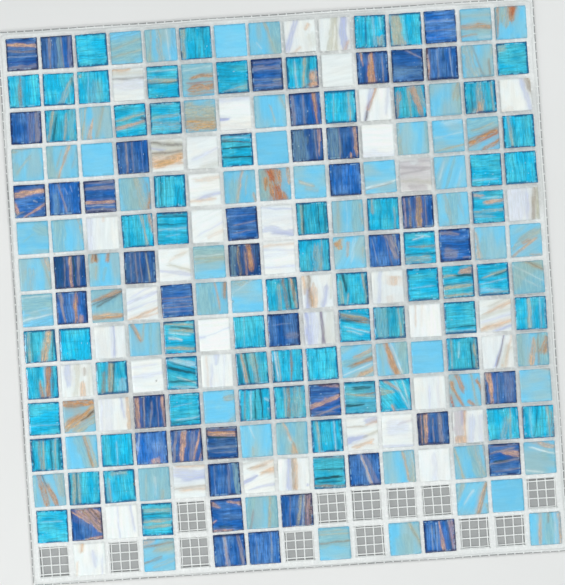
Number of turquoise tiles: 65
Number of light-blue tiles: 64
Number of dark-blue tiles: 42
